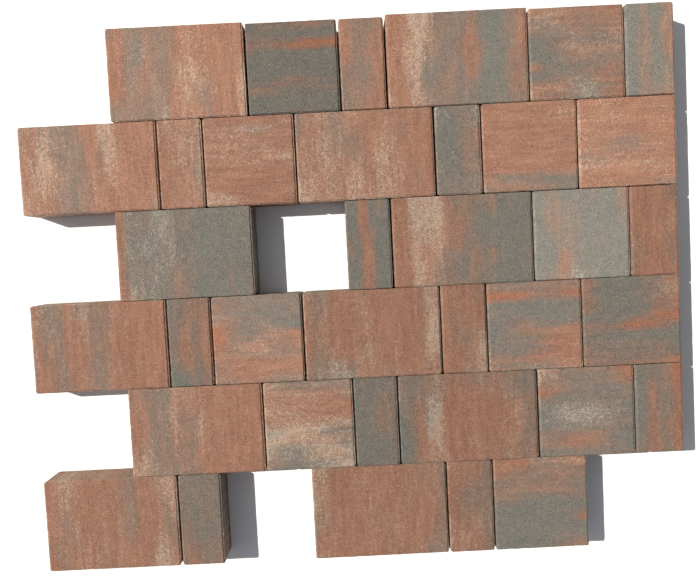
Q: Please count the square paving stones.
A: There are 12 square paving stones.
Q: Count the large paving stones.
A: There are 12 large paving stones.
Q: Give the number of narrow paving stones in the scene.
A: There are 12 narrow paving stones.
